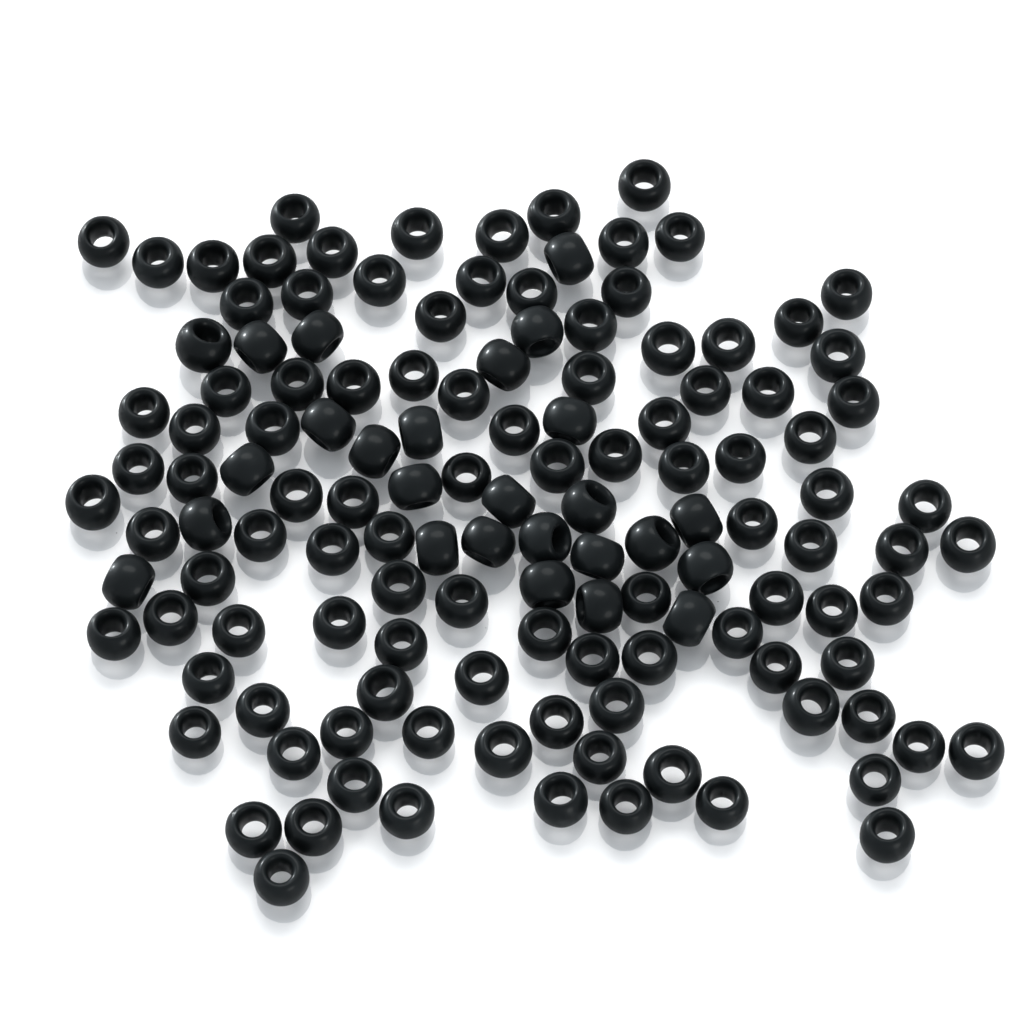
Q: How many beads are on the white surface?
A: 131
